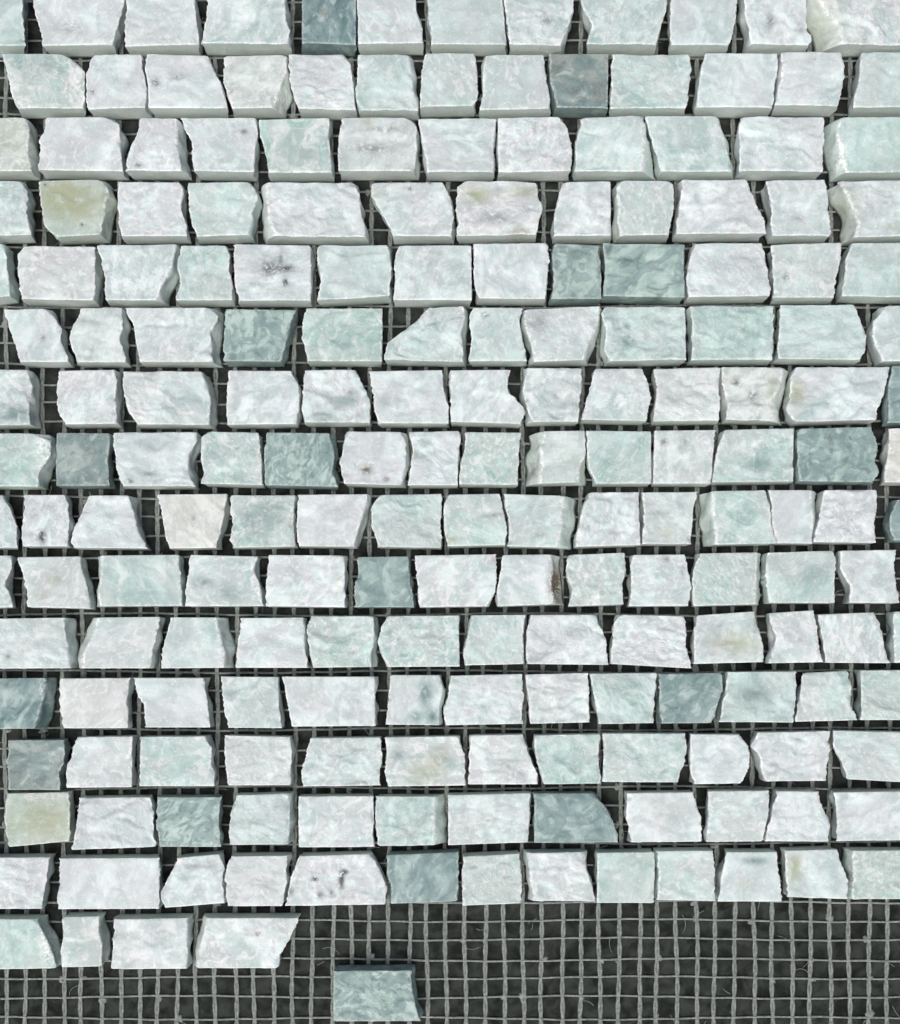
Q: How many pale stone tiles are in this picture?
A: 179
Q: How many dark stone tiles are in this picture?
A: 18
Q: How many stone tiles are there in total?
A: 197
